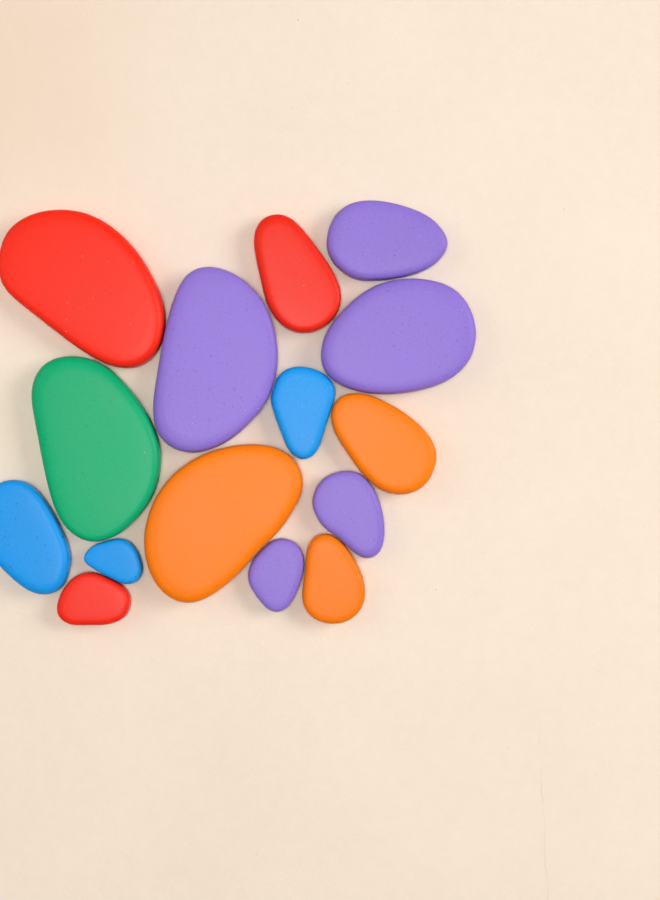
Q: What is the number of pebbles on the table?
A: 15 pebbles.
